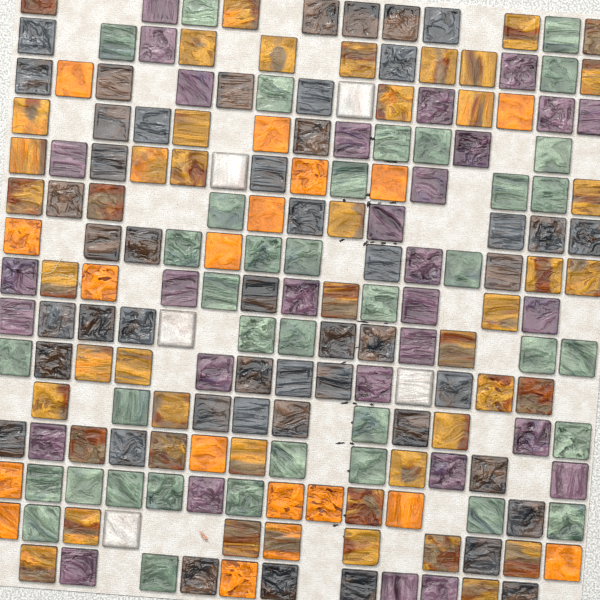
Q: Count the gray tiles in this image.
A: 48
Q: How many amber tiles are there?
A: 64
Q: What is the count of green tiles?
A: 37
